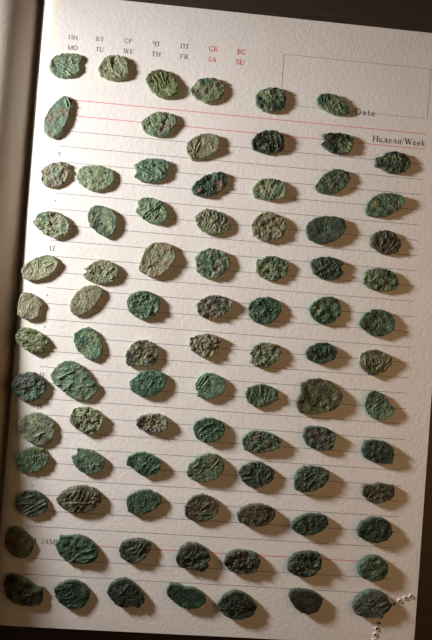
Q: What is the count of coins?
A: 89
